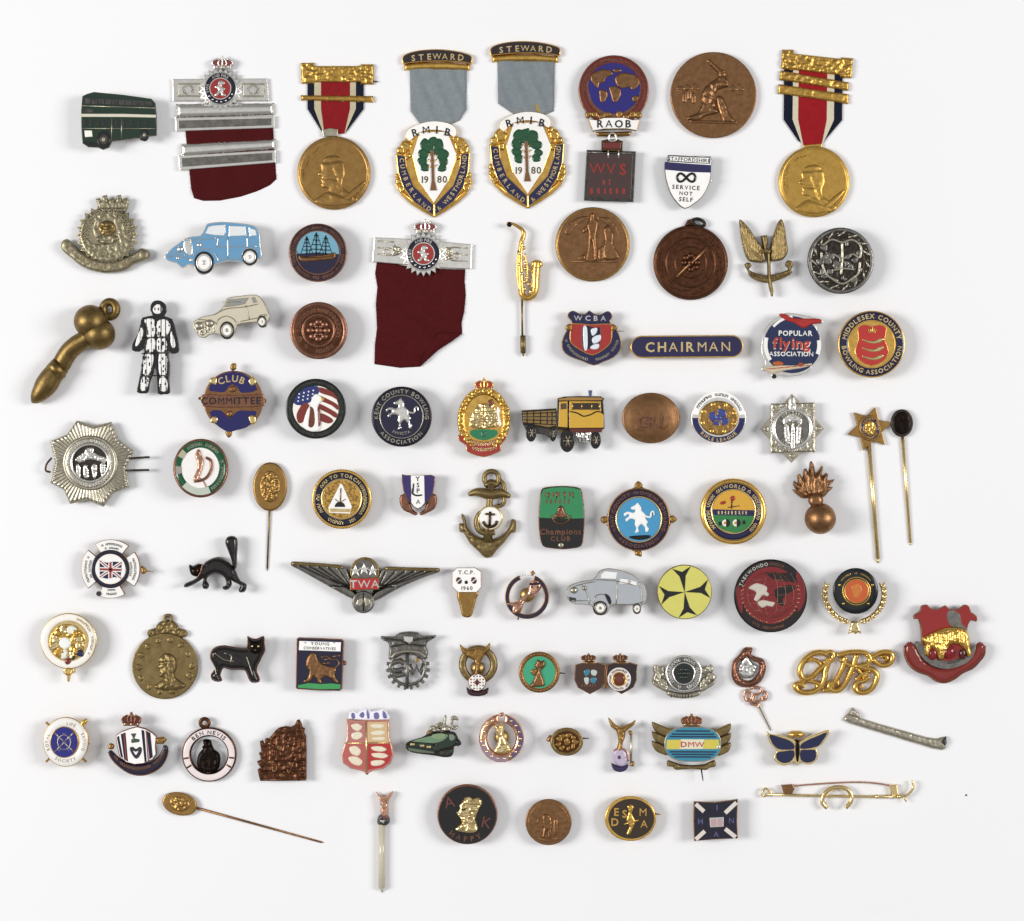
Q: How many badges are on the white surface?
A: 66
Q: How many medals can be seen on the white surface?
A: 10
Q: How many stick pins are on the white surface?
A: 7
